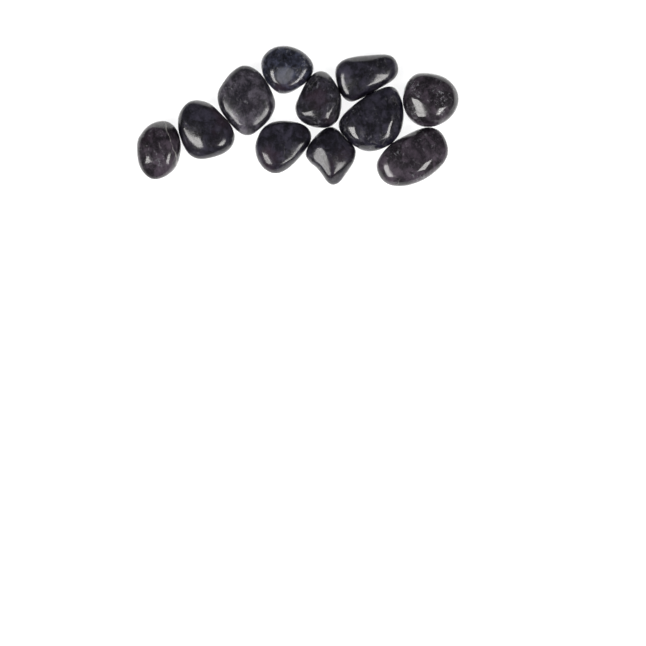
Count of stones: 11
